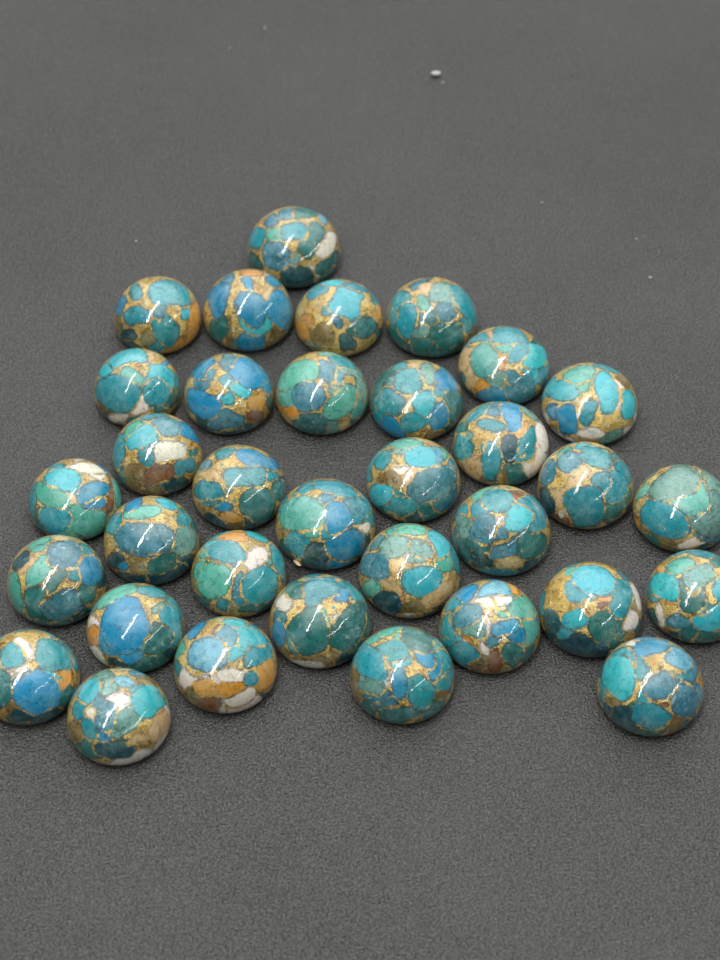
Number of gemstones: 34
